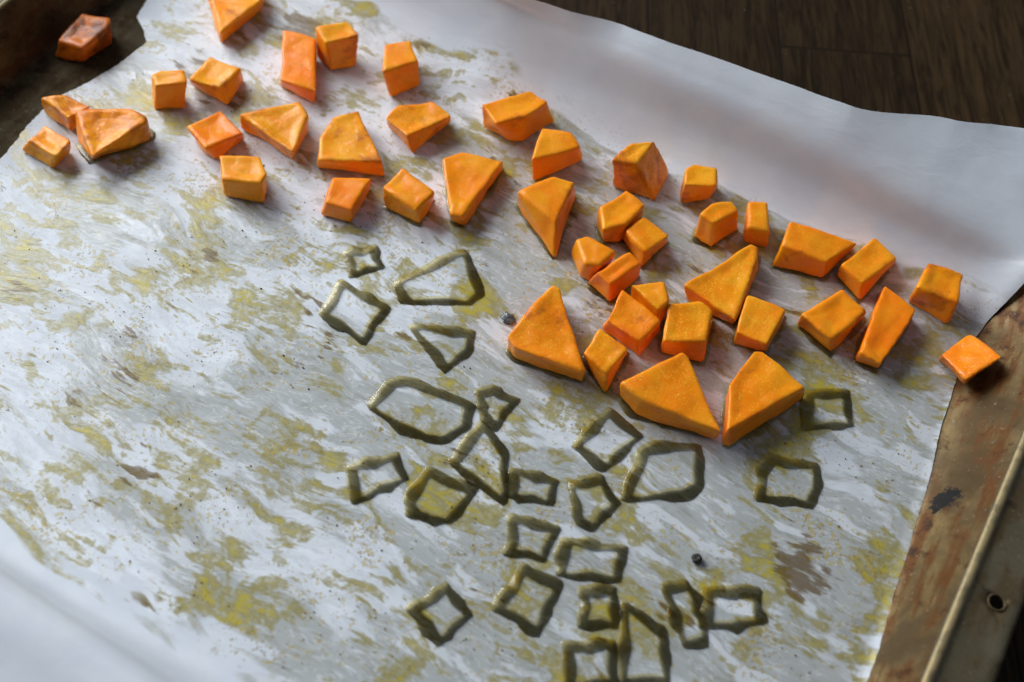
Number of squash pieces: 44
